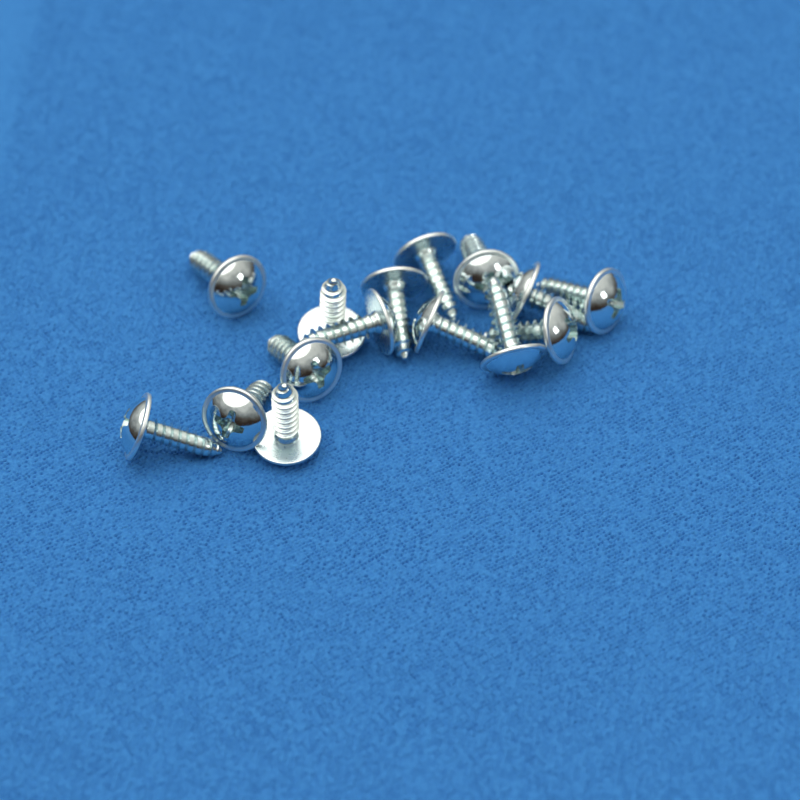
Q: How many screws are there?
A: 15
